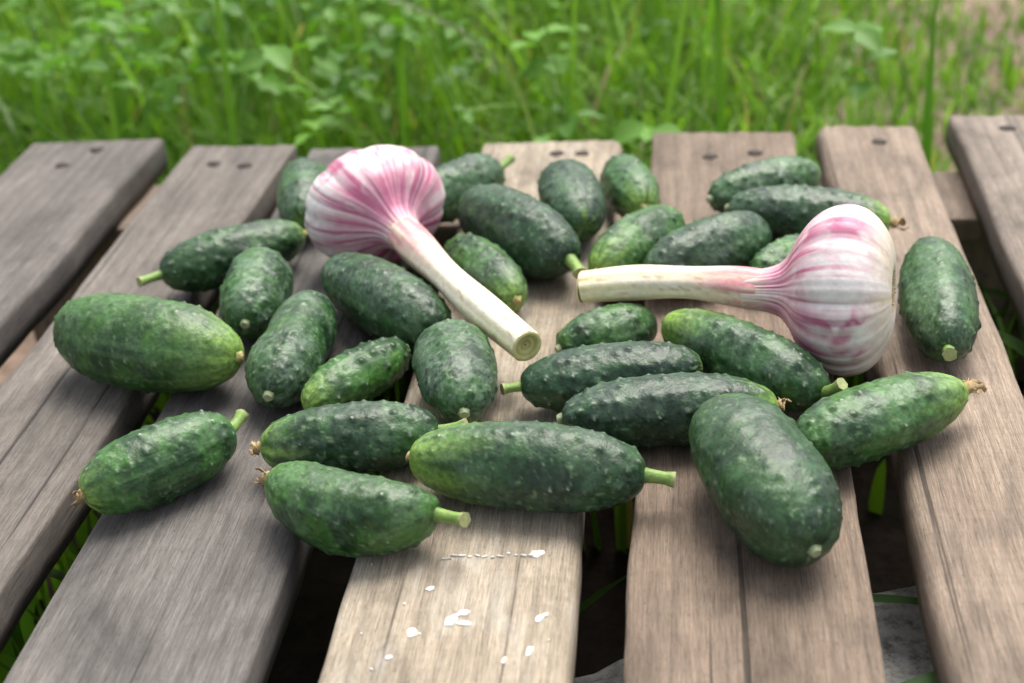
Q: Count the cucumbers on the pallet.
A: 29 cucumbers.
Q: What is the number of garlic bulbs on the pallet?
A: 2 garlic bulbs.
